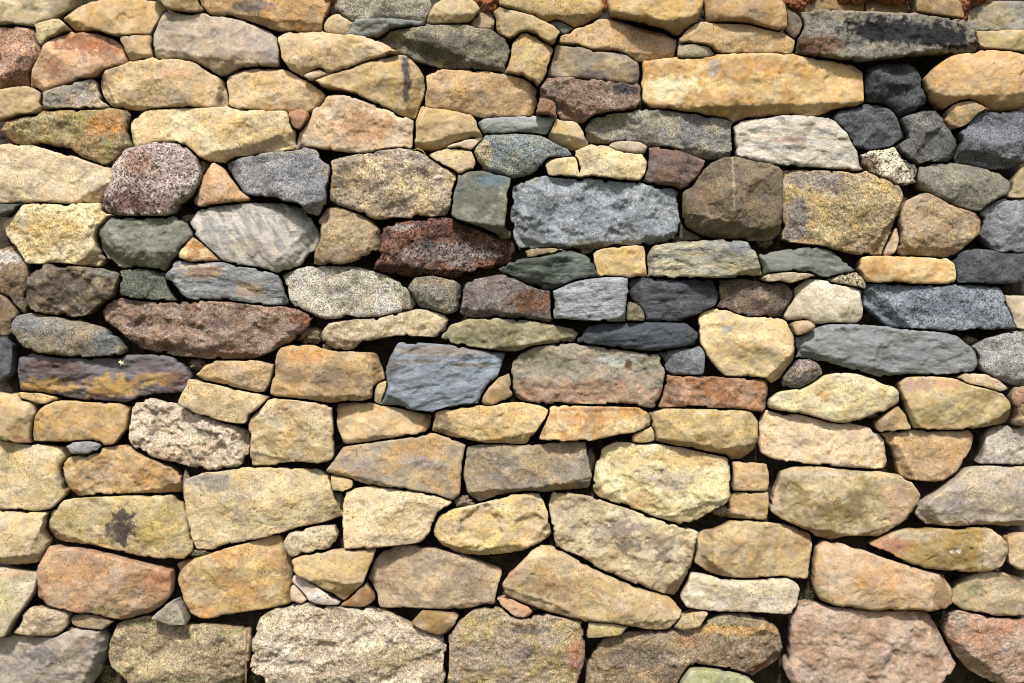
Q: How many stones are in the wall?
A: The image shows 200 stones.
